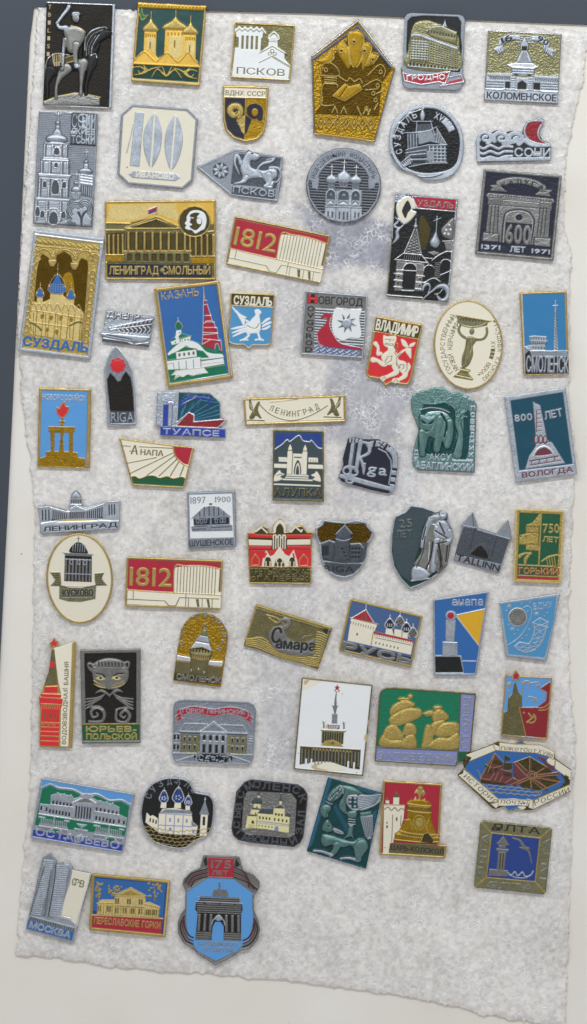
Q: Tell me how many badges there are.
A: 64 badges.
